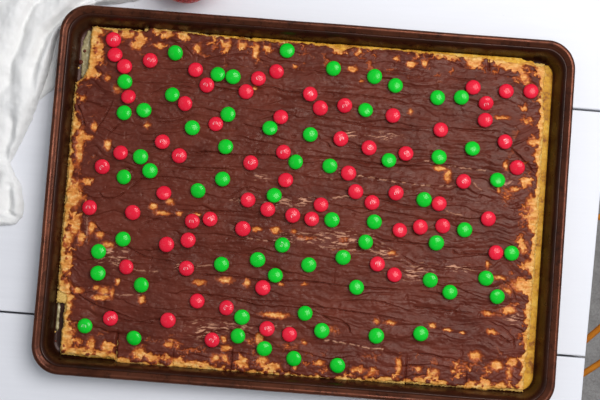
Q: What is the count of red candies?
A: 71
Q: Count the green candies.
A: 64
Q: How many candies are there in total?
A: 135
